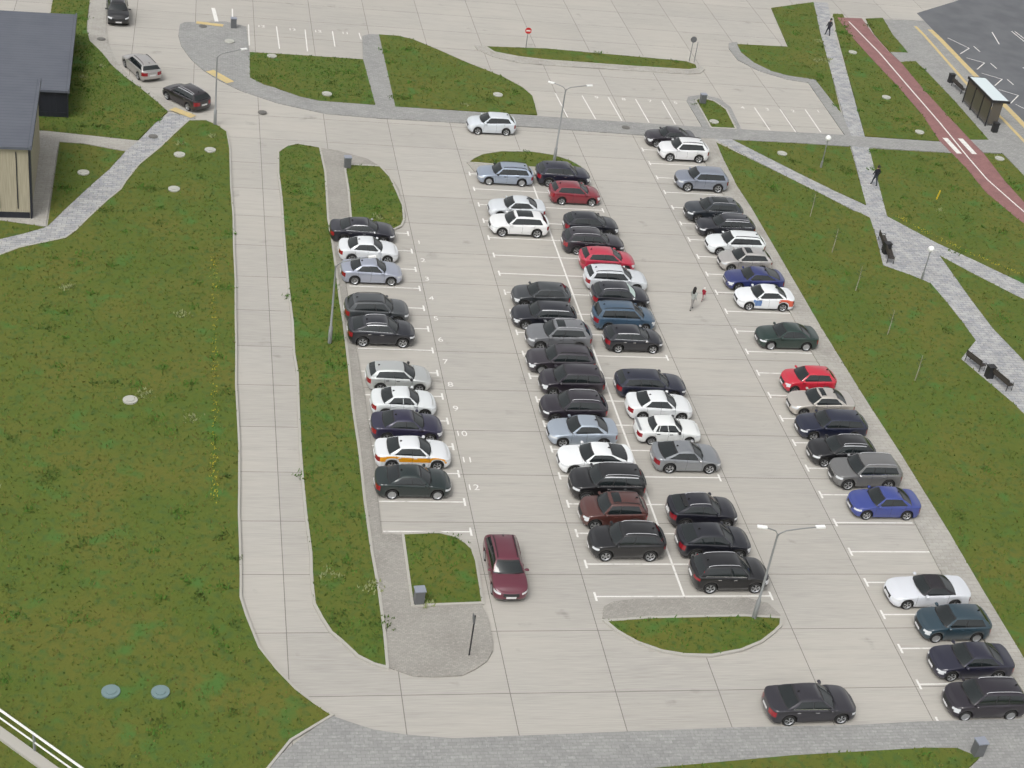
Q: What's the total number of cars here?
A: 66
